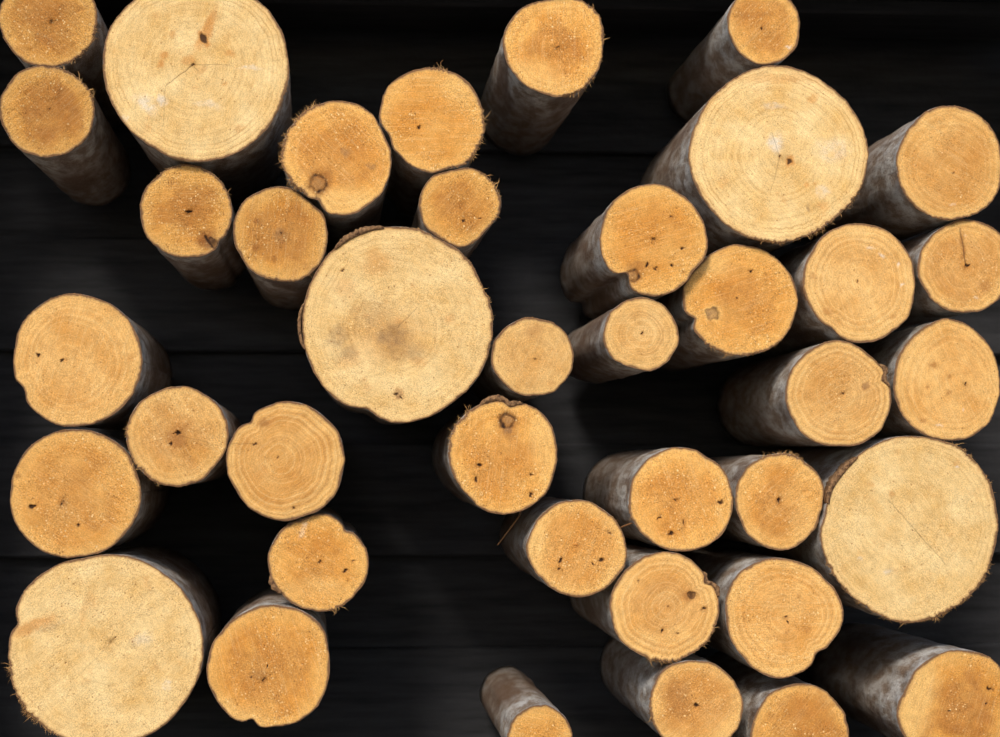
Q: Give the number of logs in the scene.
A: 39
